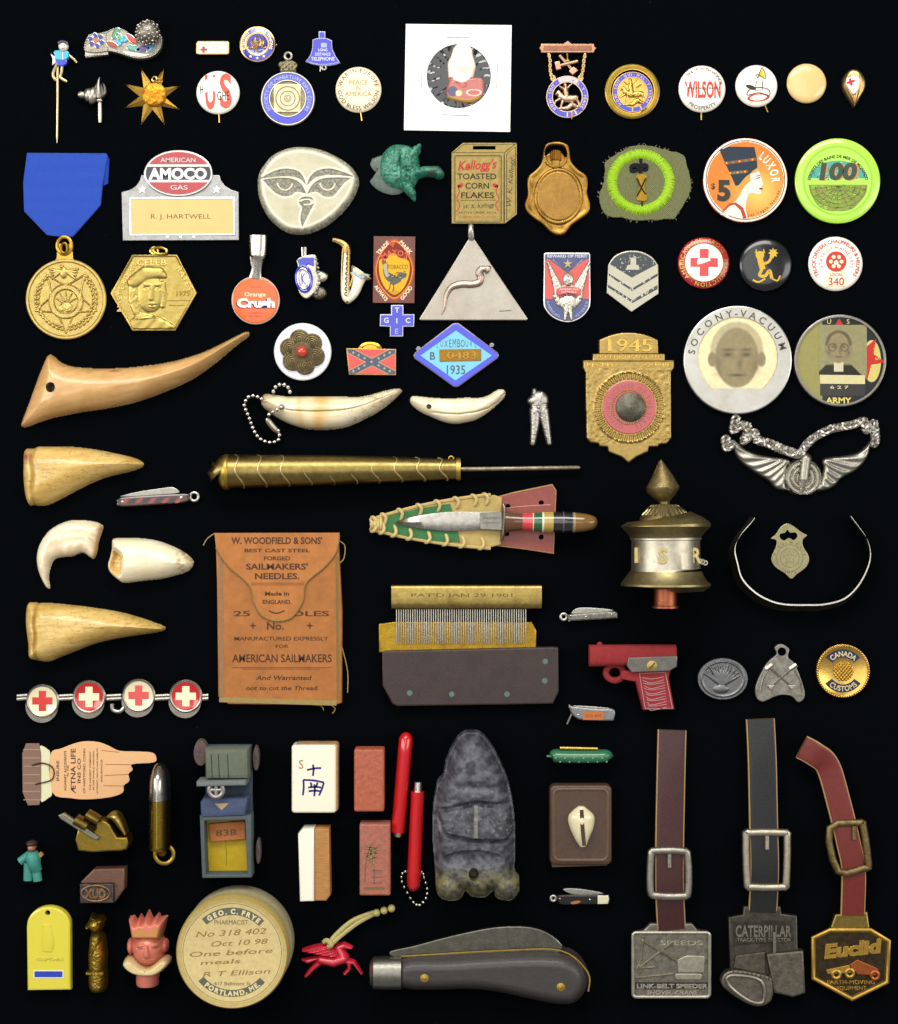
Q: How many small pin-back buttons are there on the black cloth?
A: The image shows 8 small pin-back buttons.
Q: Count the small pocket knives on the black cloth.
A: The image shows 4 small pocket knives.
